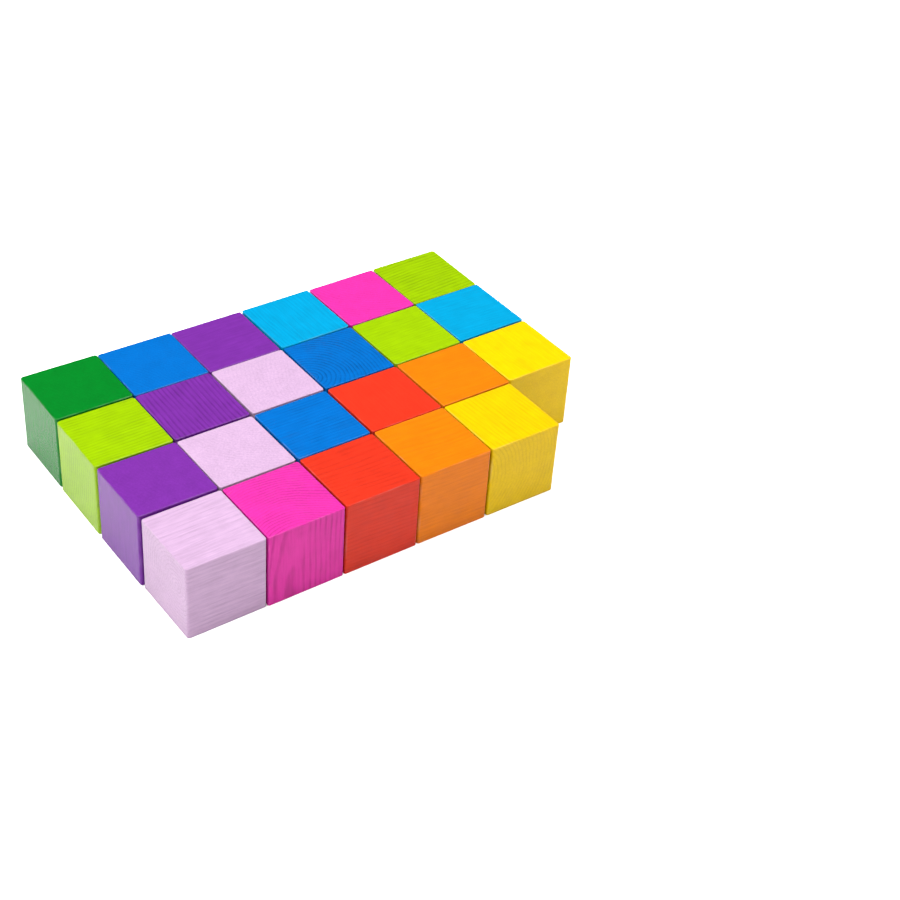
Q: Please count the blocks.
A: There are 23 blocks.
